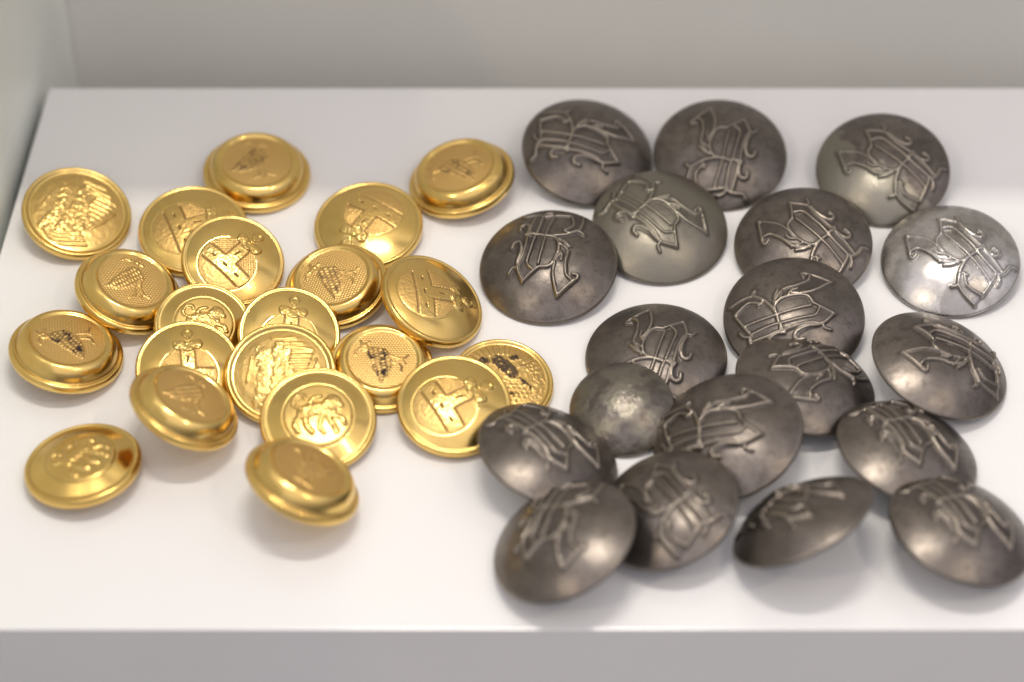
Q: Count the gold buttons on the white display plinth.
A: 21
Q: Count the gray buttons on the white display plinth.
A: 19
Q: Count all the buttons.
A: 40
